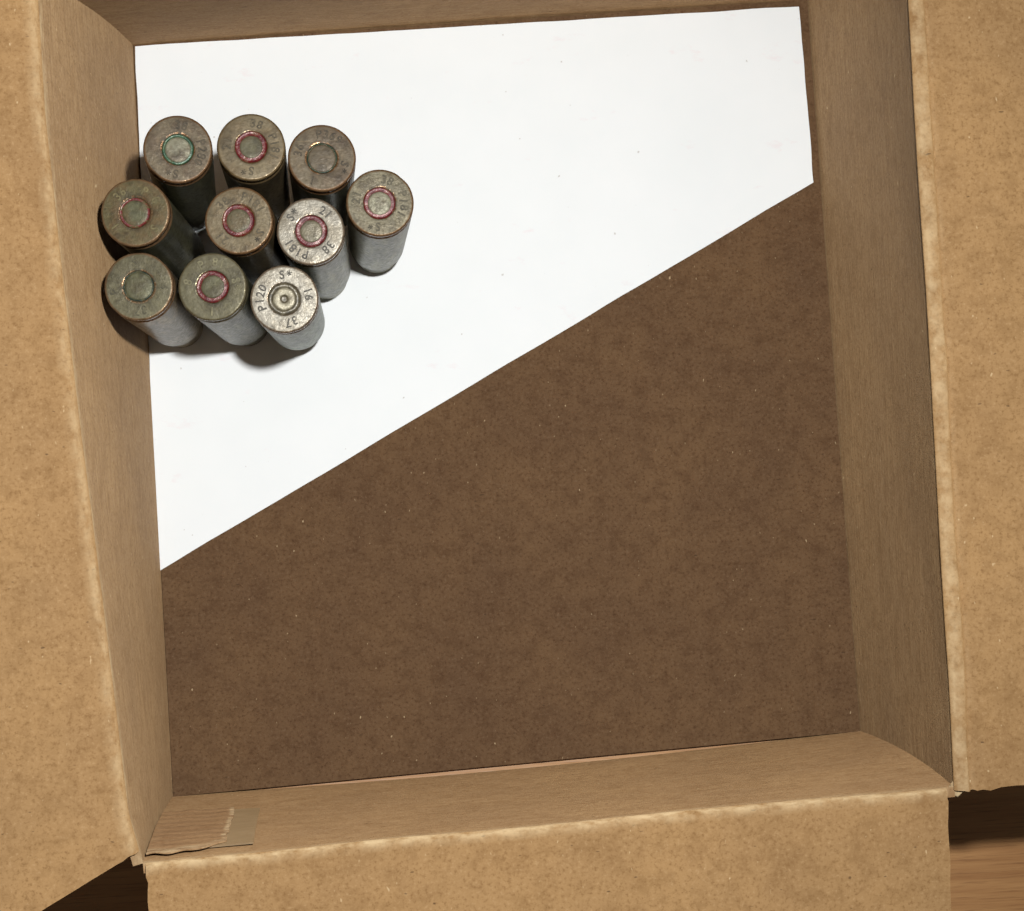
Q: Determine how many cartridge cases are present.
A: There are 10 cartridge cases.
